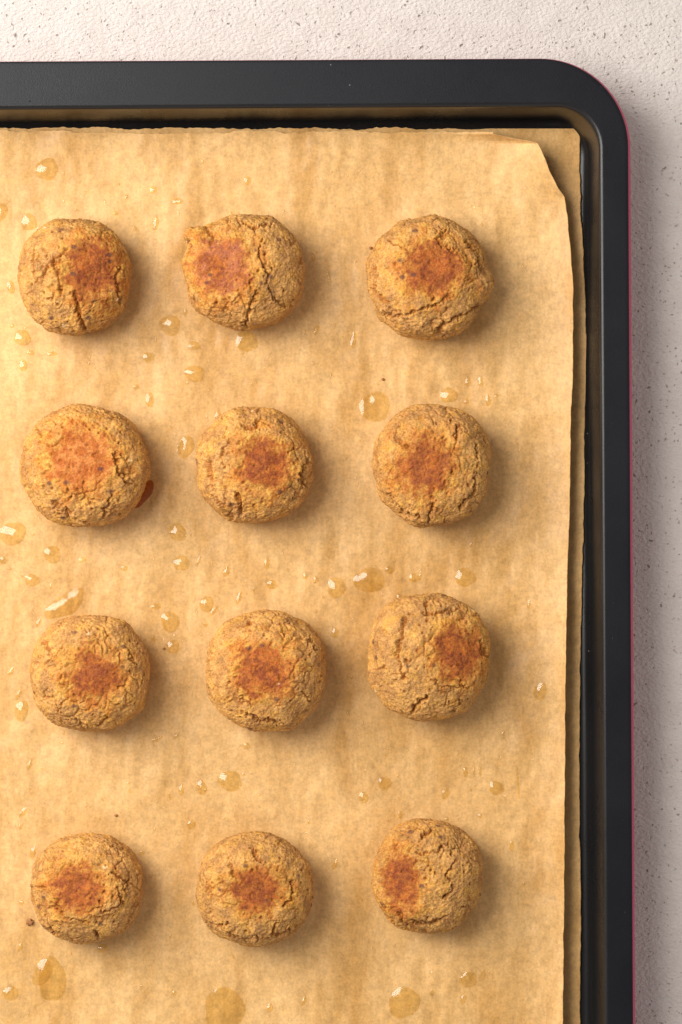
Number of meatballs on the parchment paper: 12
